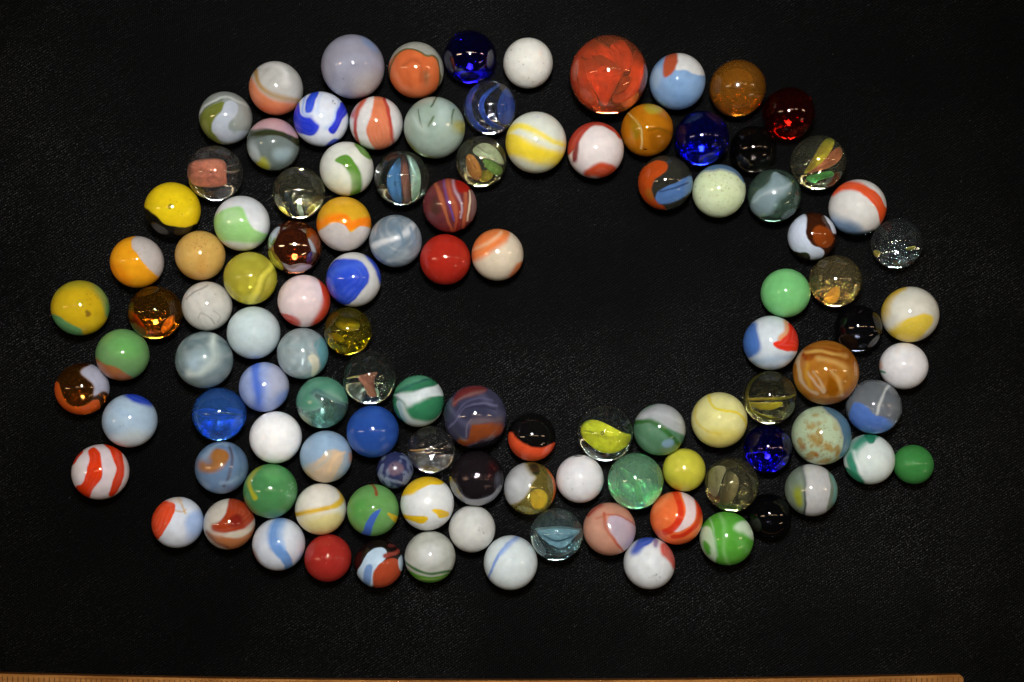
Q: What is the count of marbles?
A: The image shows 110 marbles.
